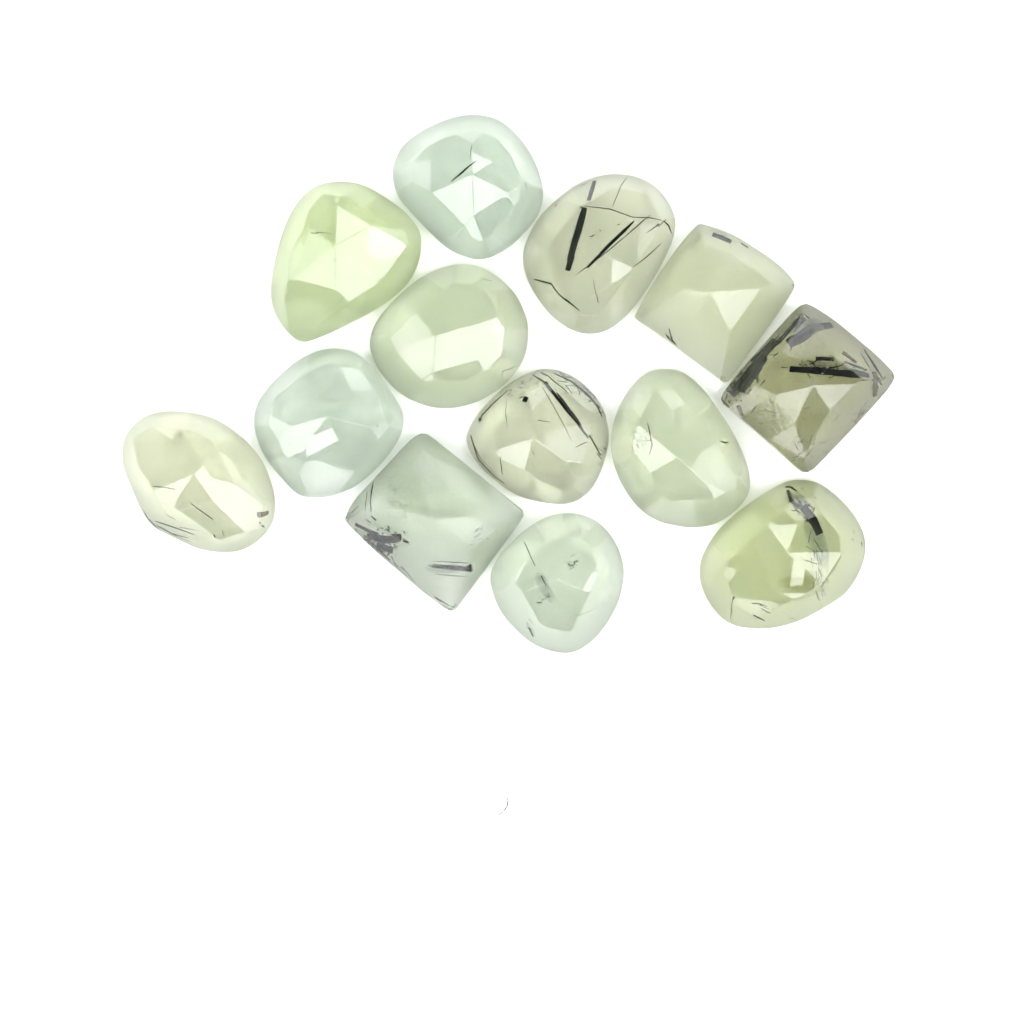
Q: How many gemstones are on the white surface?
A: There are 13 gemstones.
